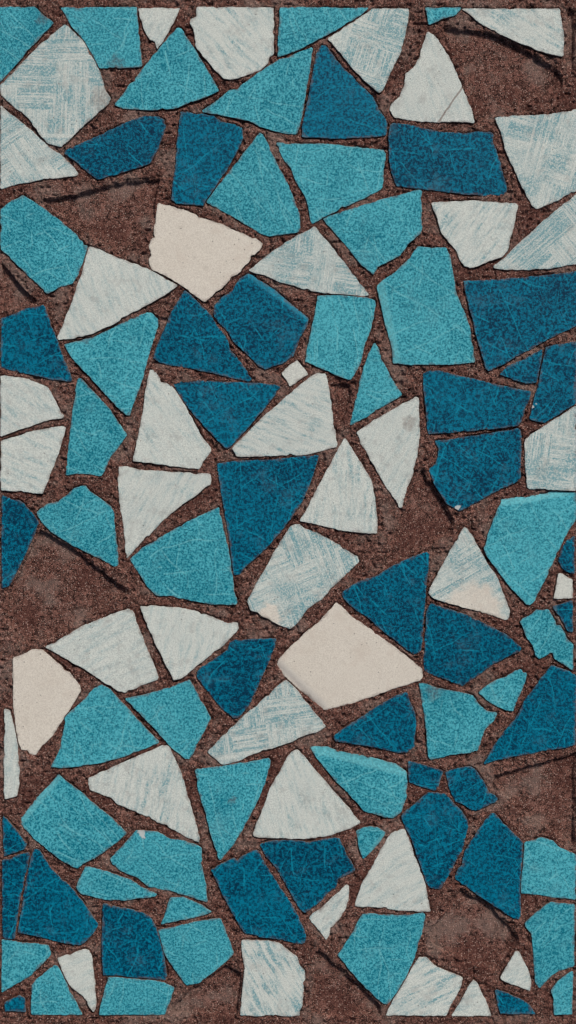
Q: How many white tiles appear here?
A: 40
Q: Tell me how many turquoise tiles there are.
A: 38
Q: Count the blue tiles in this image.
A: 34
